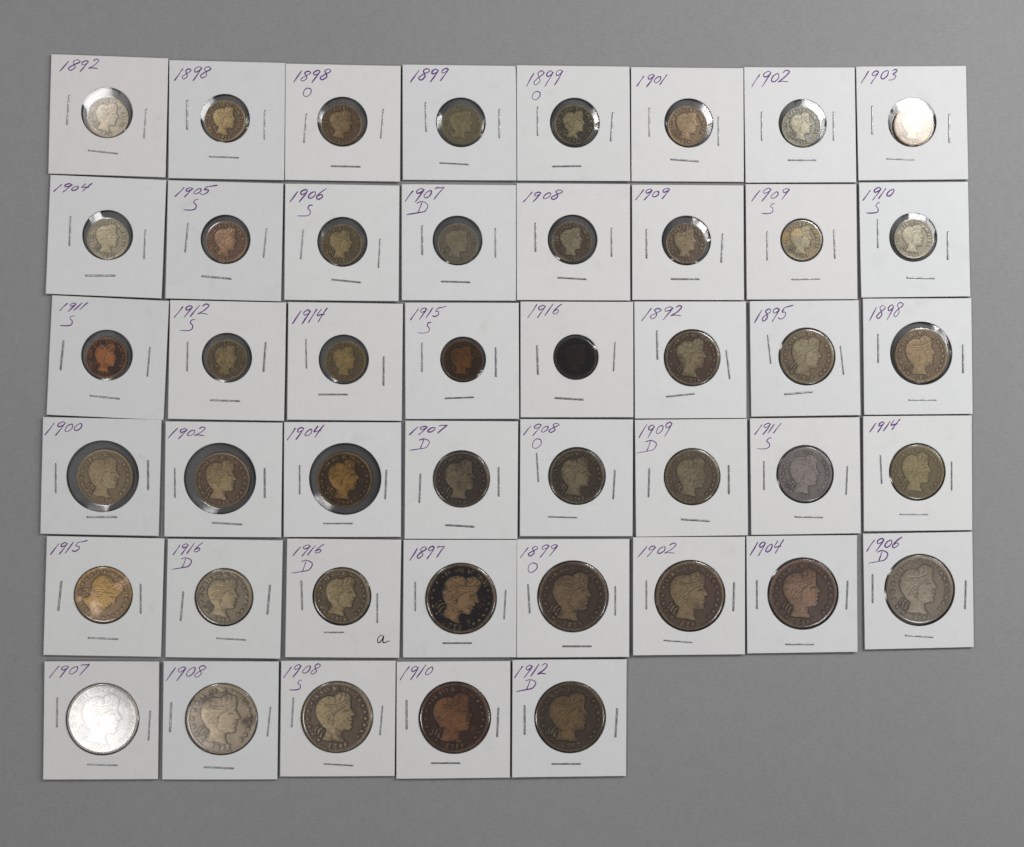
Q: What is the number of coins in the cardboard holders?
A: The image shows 45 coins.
